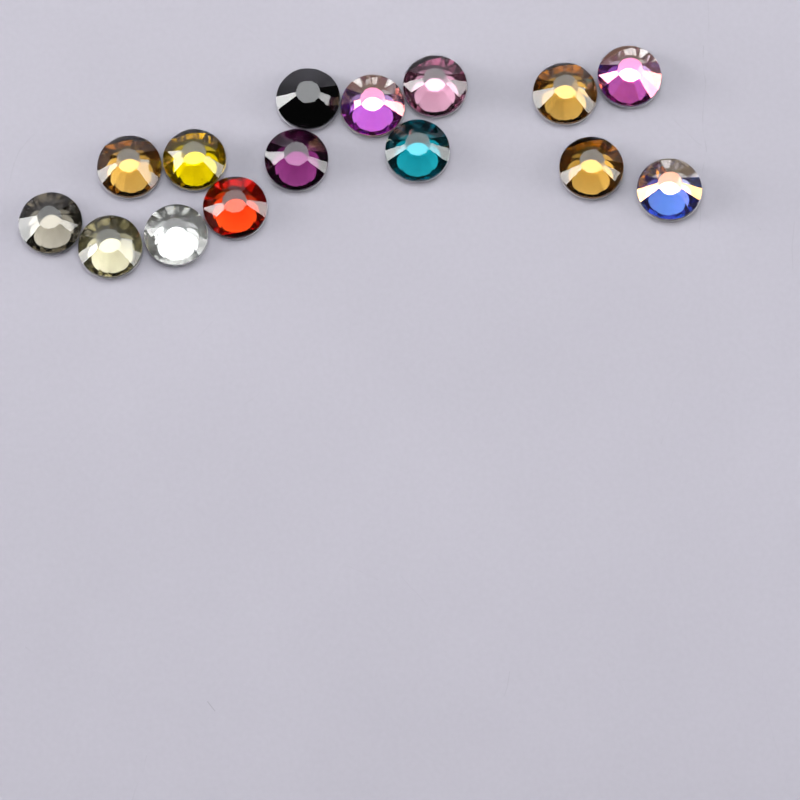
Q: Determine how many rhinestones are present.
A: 15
